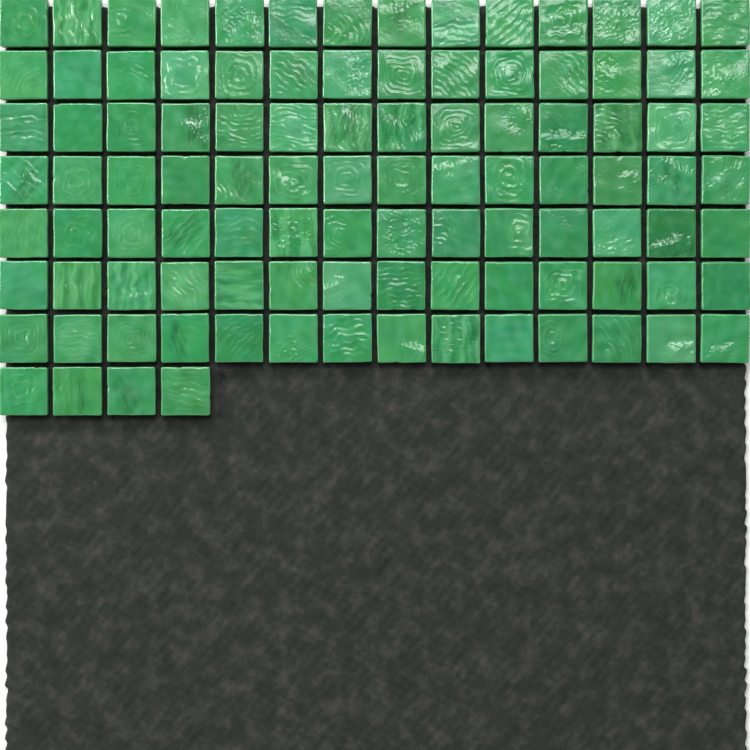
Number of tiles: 102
